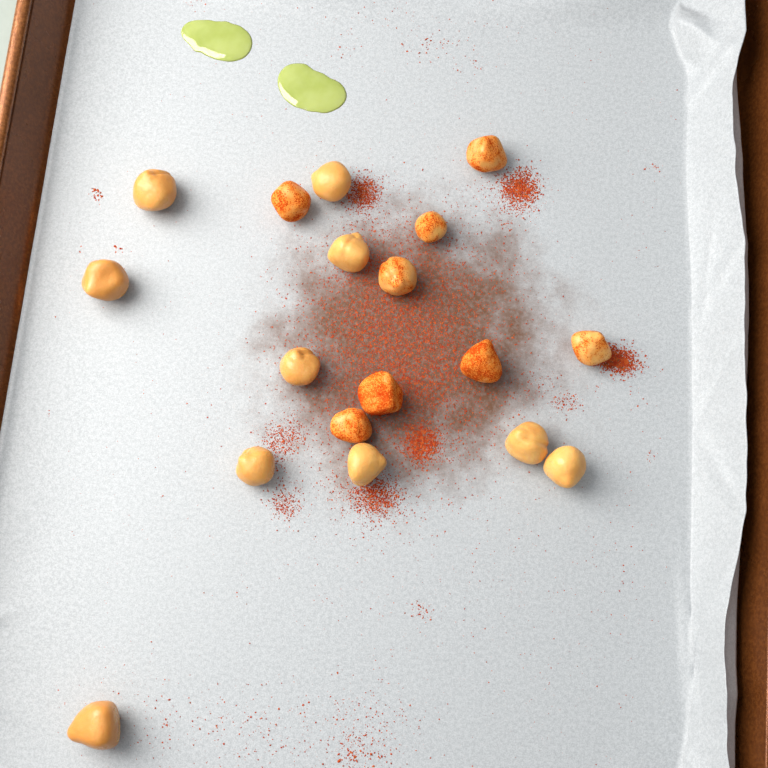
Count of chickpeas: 18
